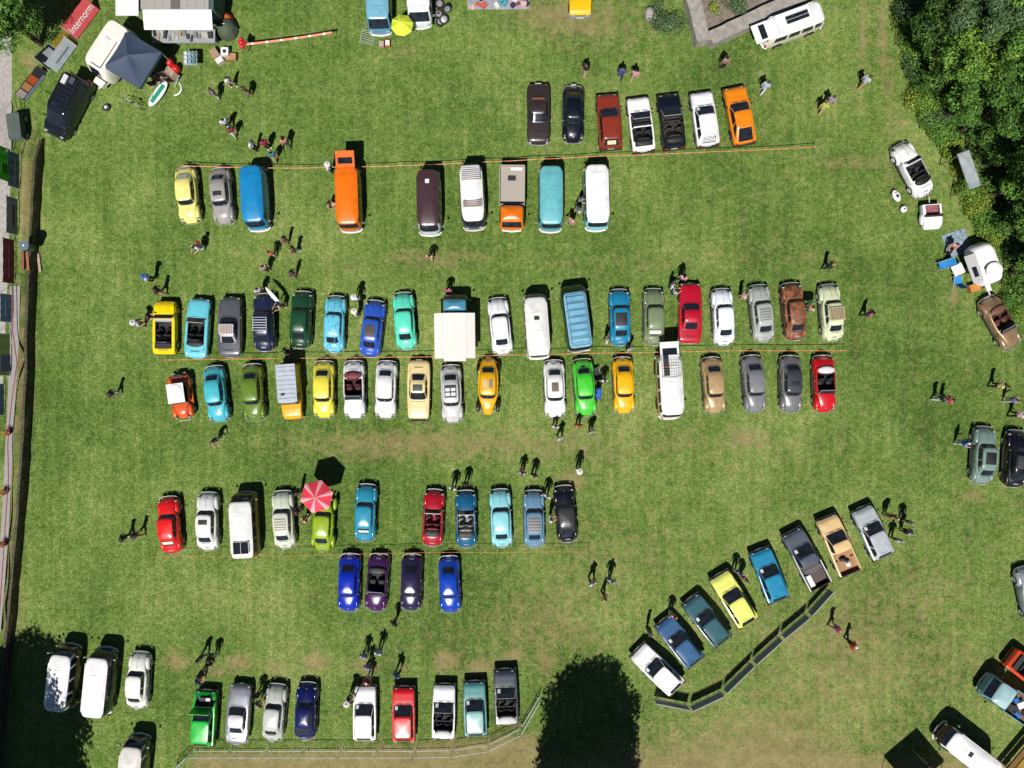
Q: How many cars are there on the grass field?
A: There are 78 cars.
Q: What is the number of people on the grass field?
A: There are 100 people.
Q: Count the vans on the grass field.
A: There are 19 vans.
